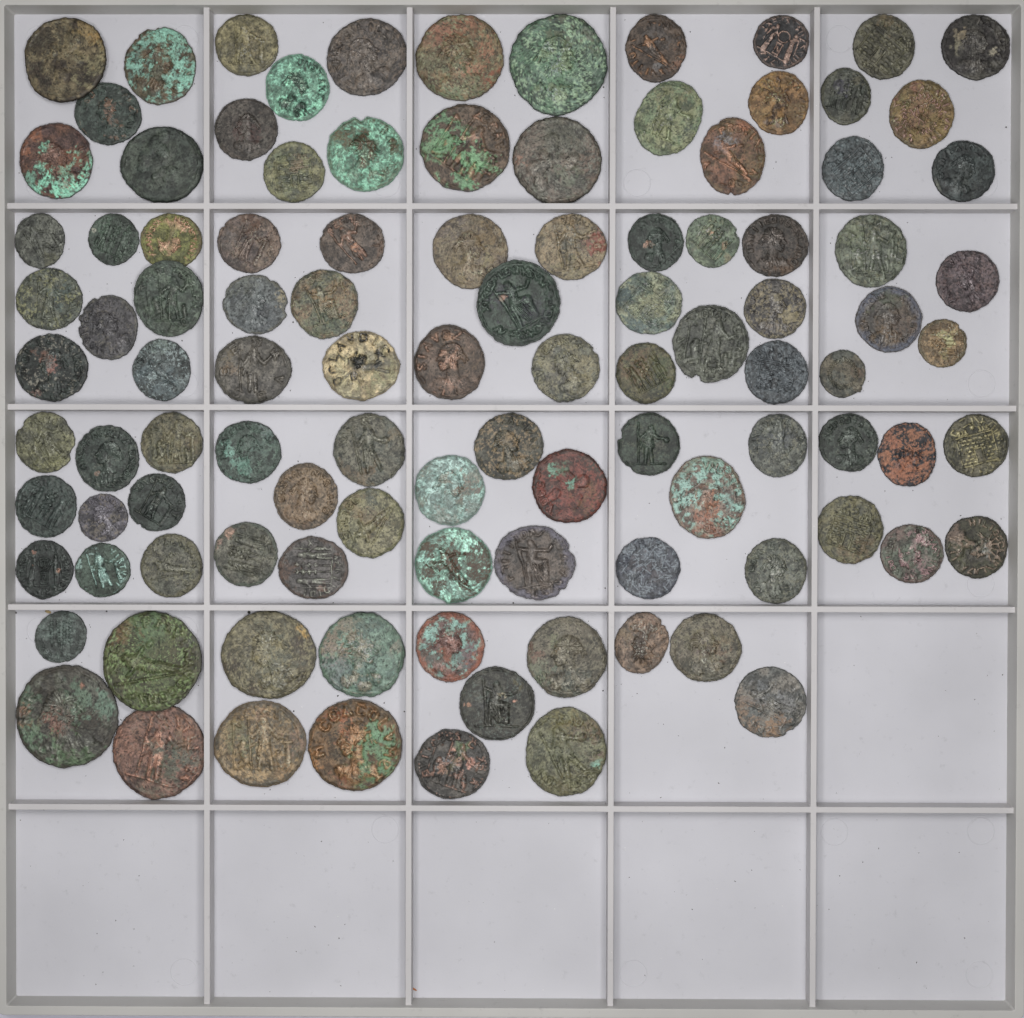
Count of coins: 105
